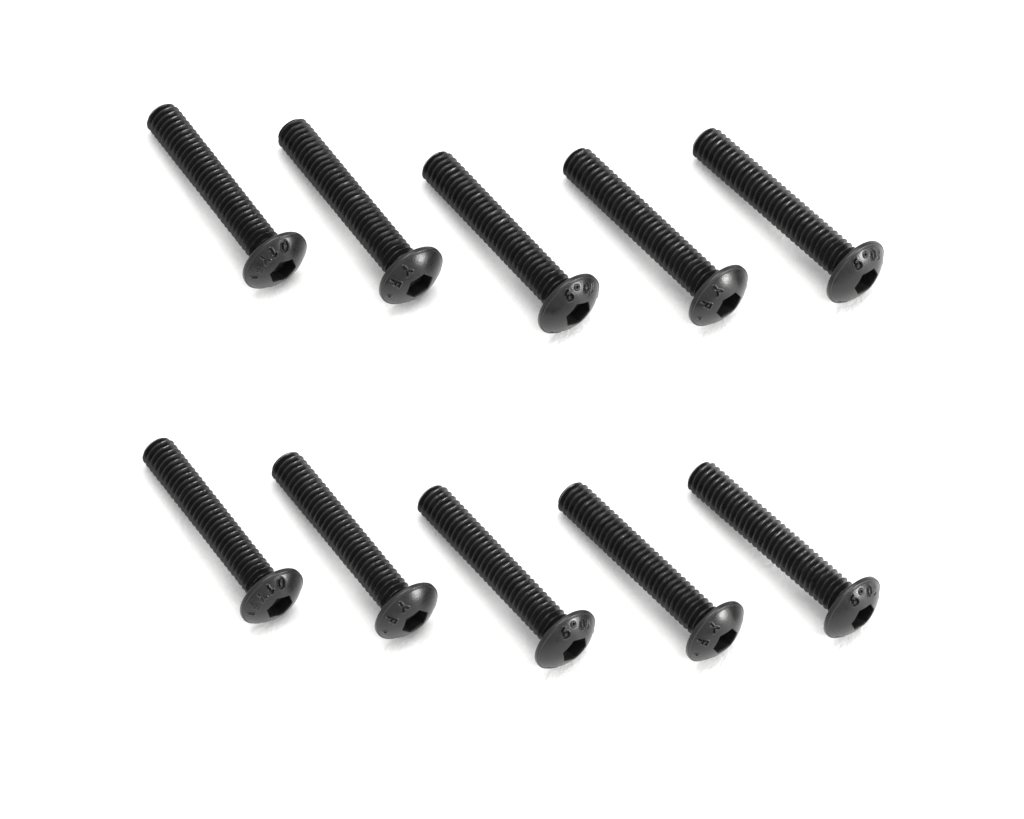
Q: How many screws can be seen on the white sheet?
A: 10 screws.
